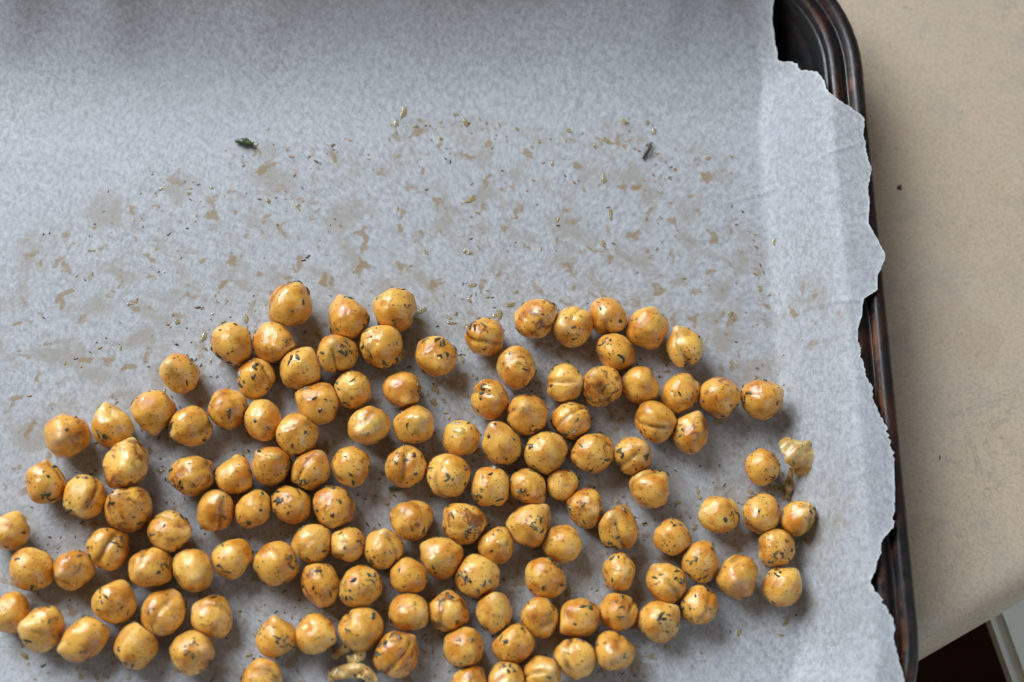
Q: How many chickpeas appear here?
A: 130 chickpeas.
